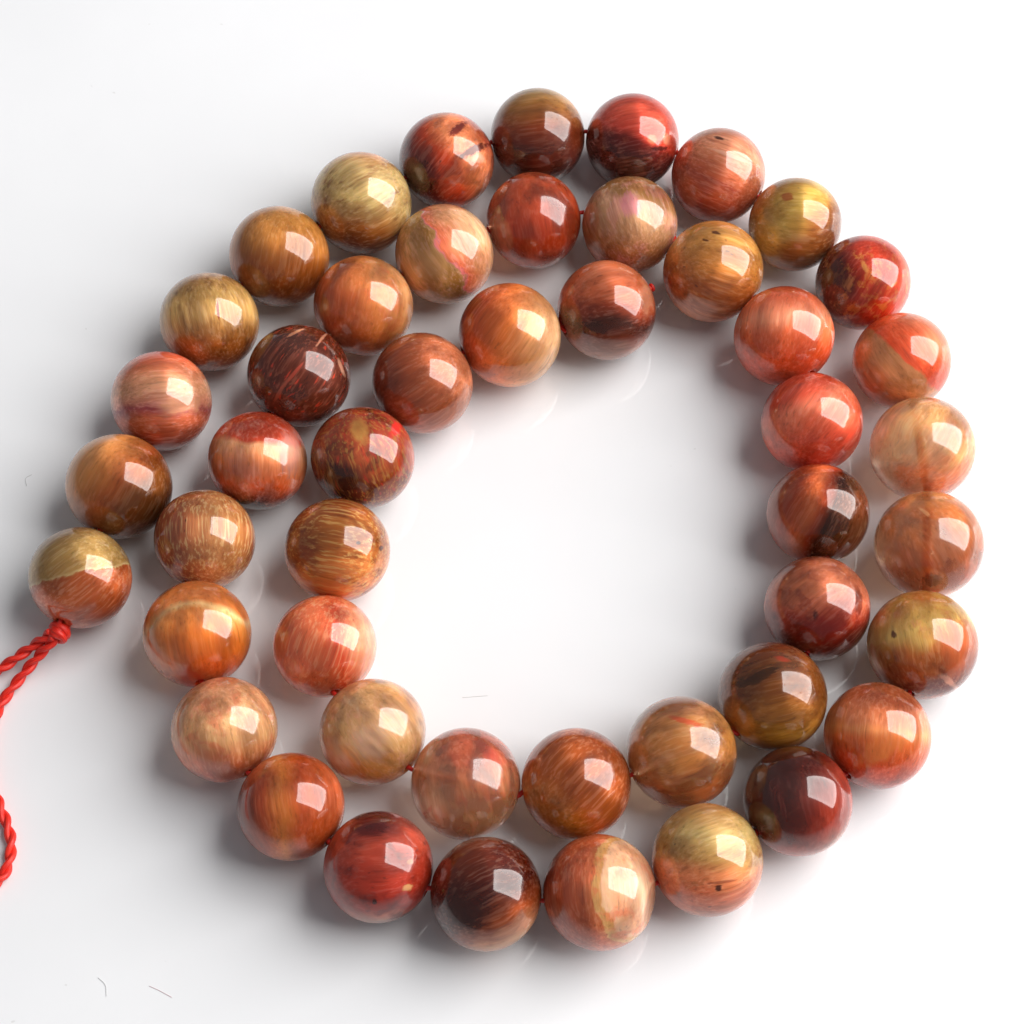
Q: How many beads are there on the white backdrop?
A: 48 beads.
